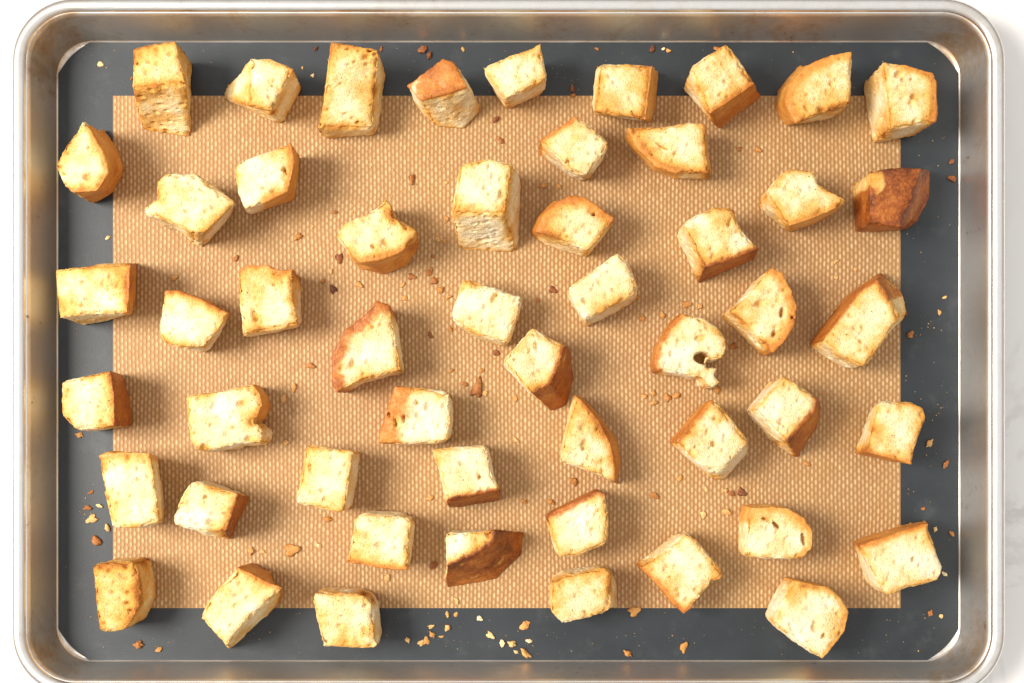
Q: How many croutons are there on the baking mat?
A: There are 52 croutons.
